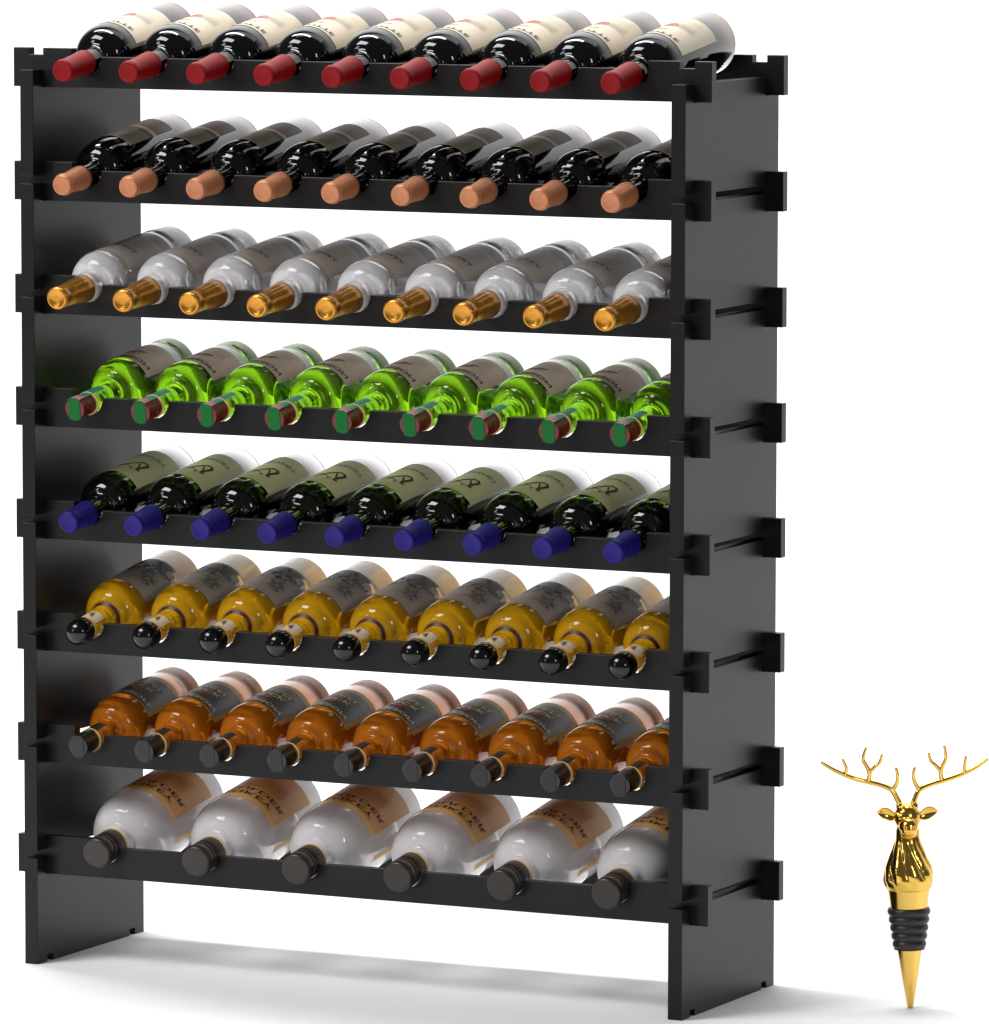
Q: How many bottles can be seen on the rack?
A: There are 69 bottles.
